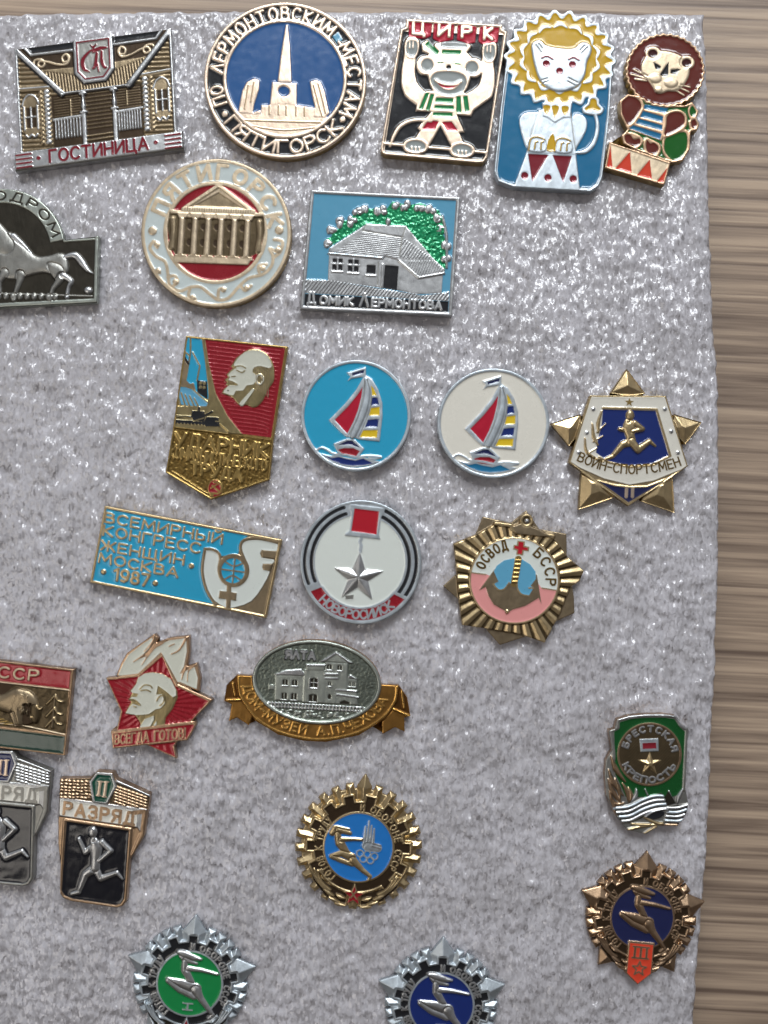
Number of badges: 25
